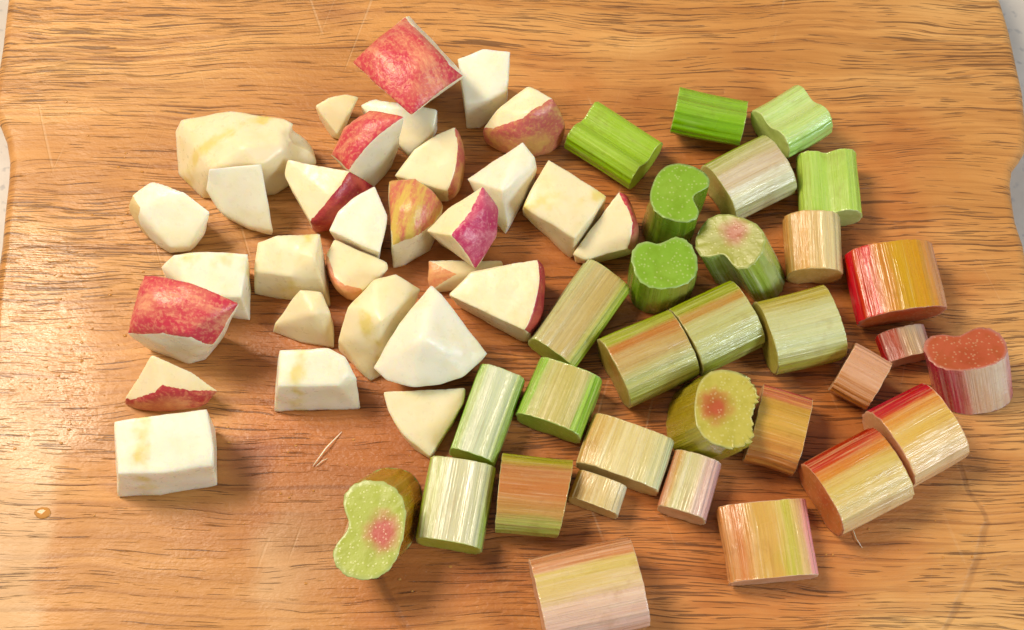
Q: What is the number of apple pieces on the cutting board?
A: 30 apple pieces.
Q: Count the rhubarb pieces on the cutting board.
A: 31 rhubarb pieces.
